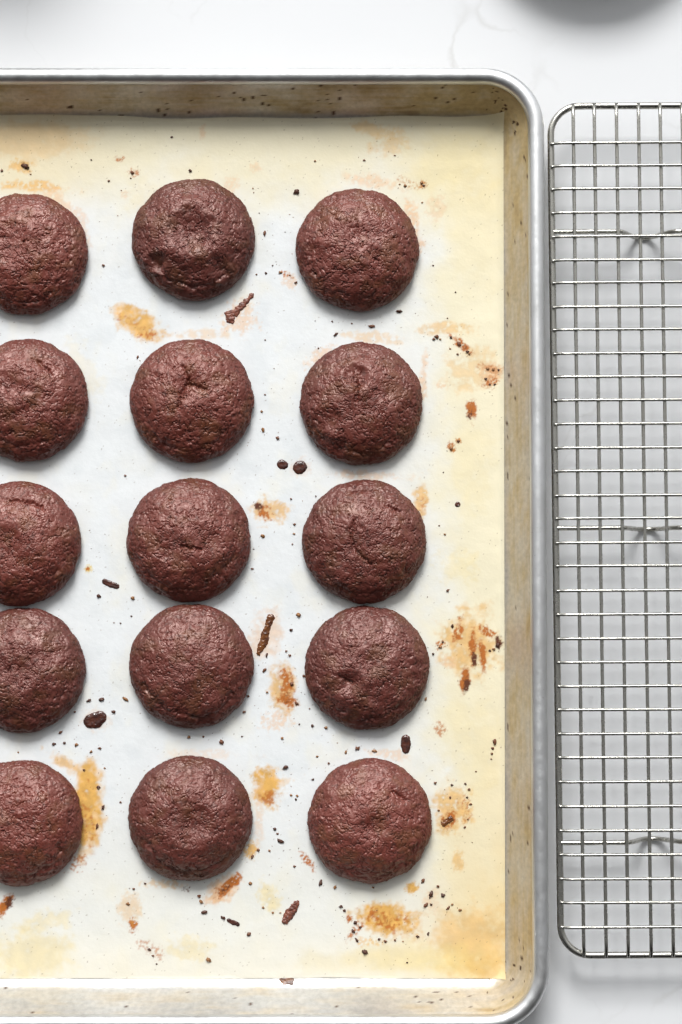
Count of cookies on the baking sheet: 15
